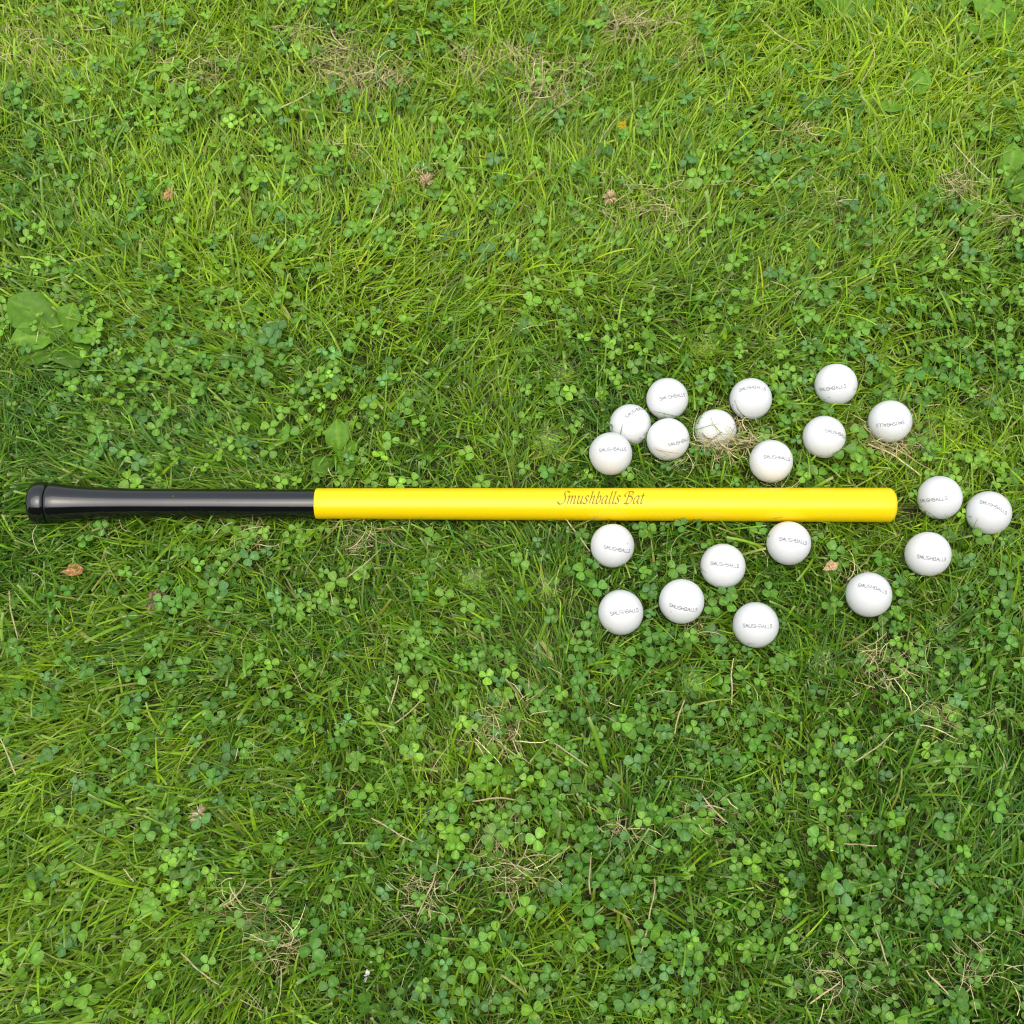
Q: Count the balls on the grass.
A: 20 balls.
